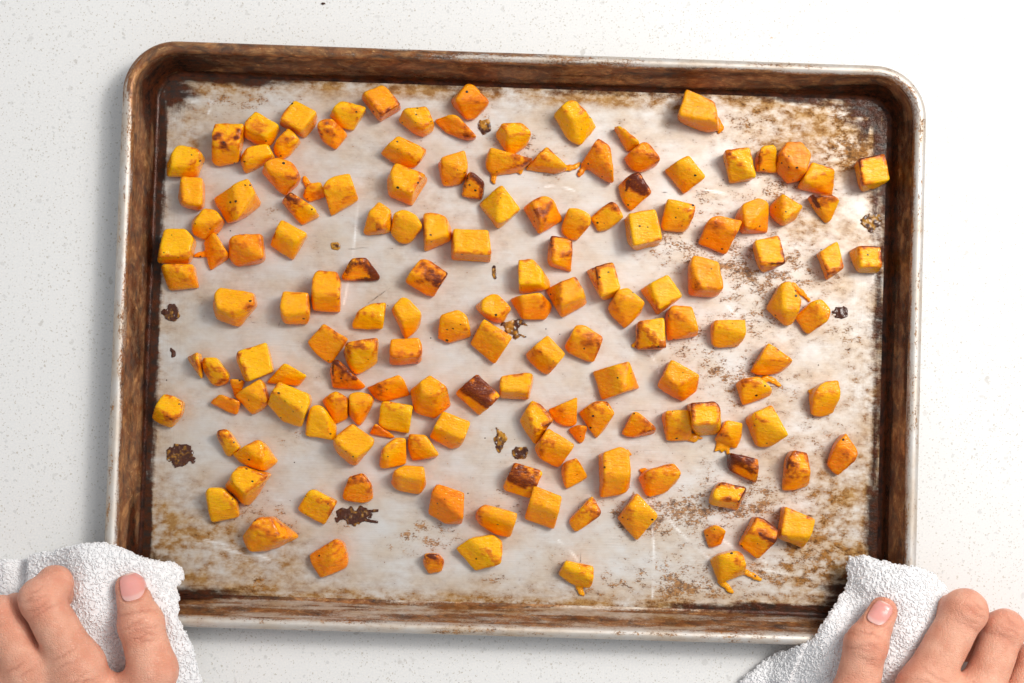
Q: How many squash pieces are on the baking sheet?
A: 155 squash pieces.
